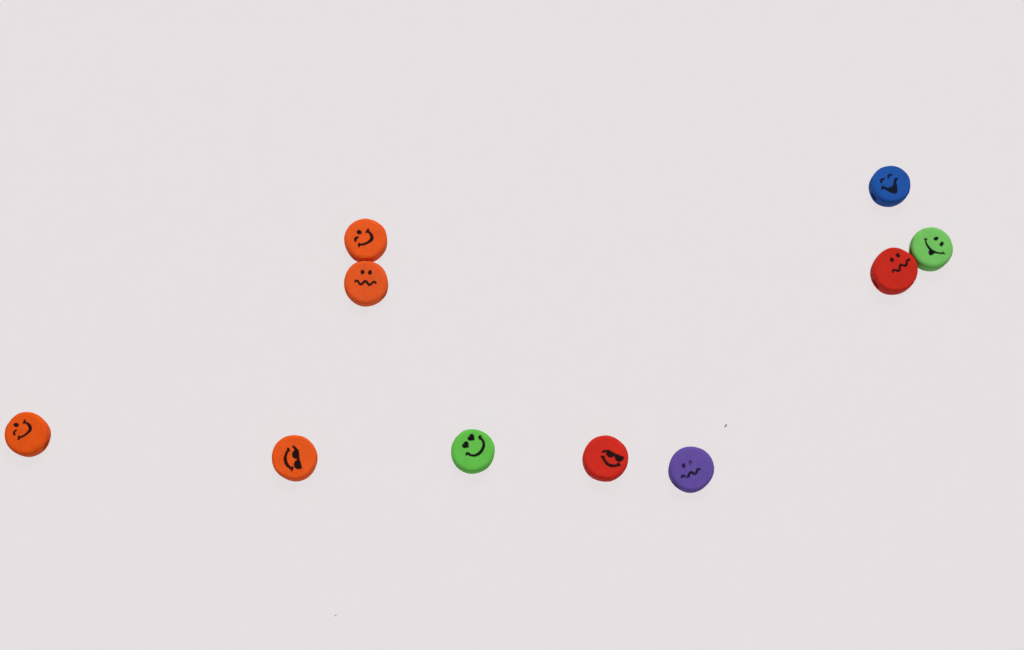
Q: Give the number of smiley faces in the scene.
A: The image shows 10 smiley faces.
